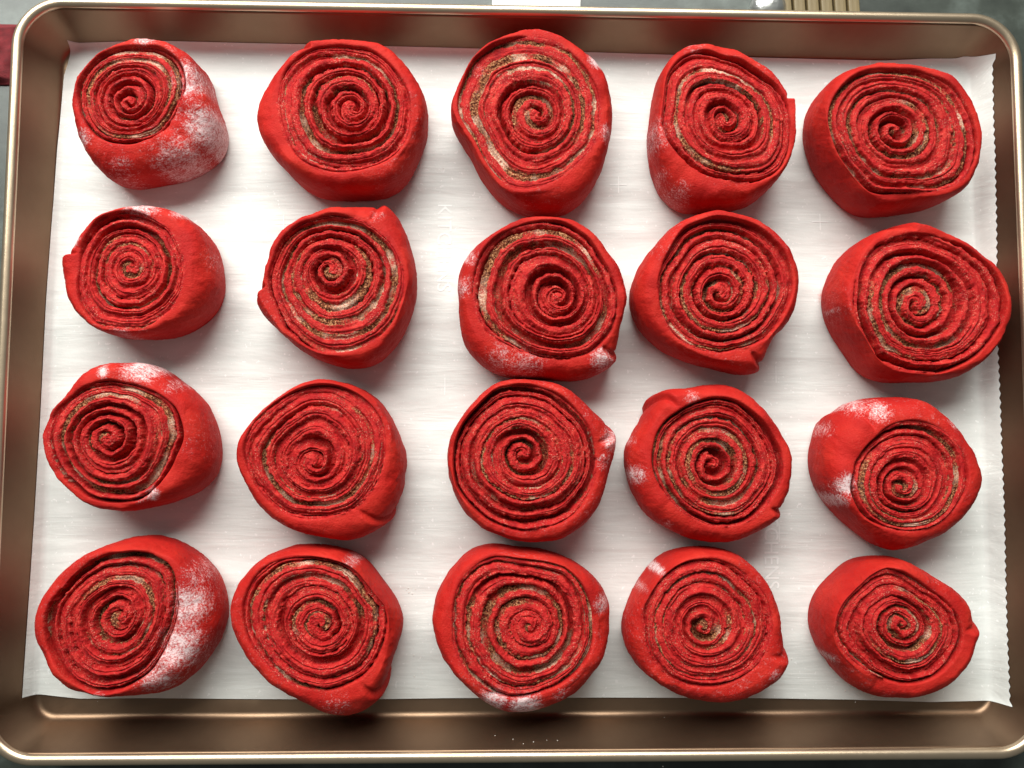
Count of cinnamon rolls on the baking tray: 20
